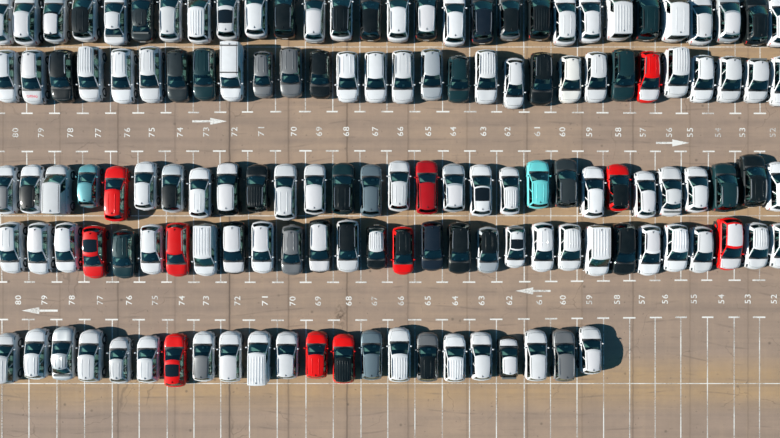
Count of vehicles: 138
